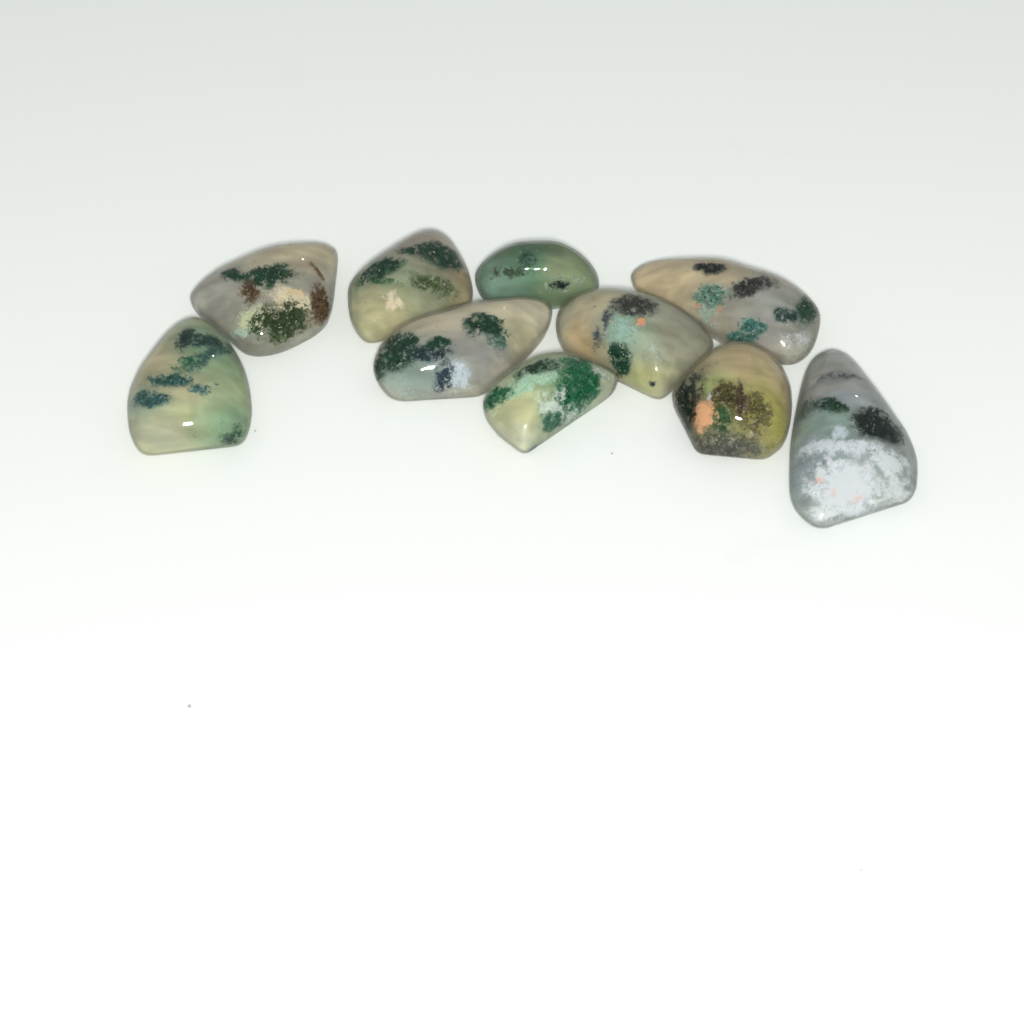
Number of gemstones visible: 10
